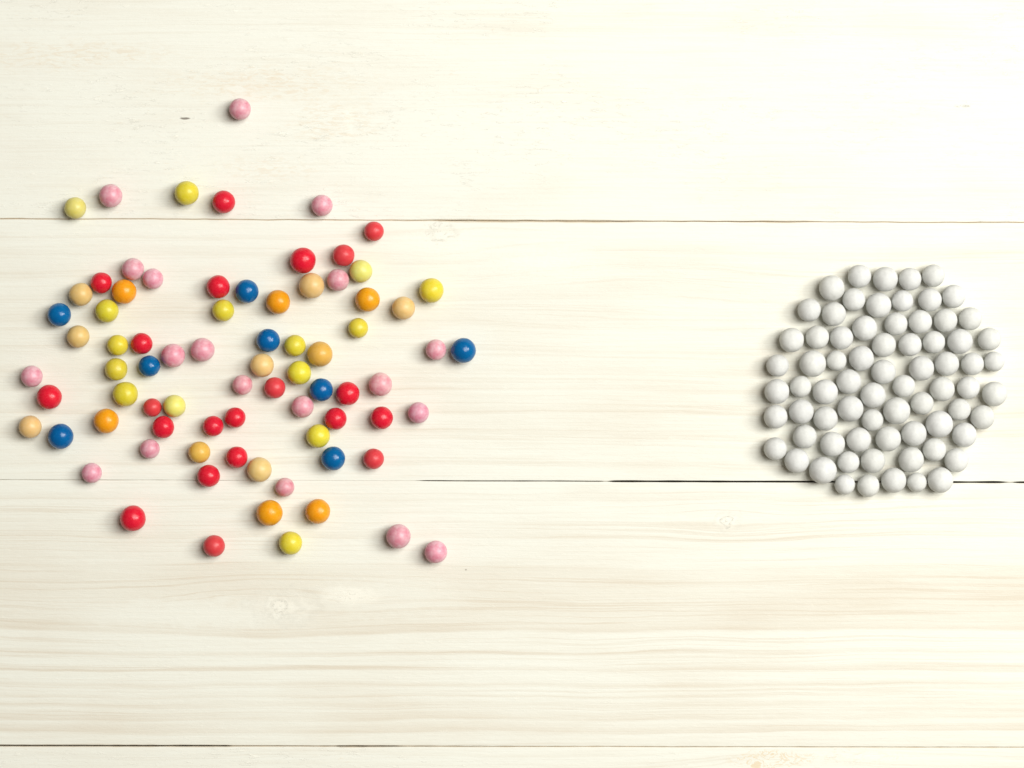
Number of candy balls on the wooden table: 150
